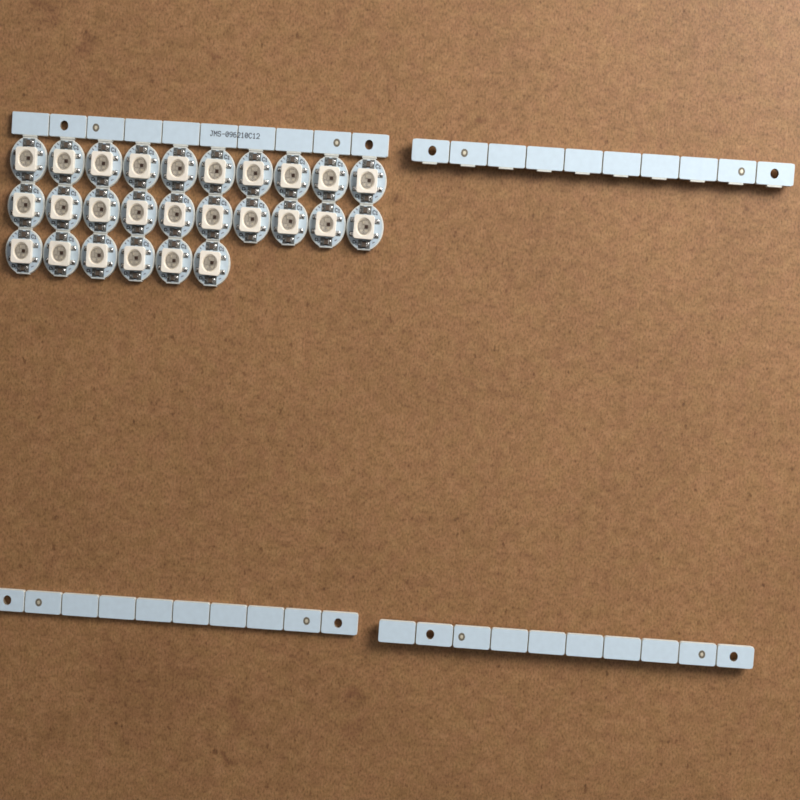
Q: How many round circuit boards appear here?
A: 26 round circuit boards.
